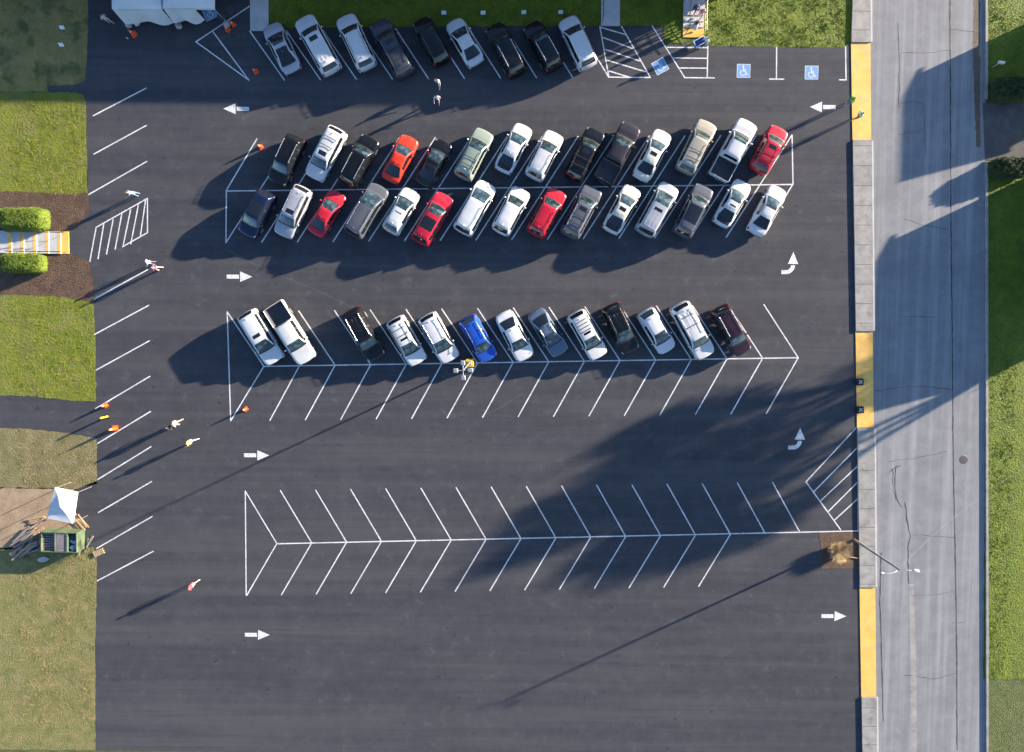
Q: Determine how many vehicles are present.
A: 51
